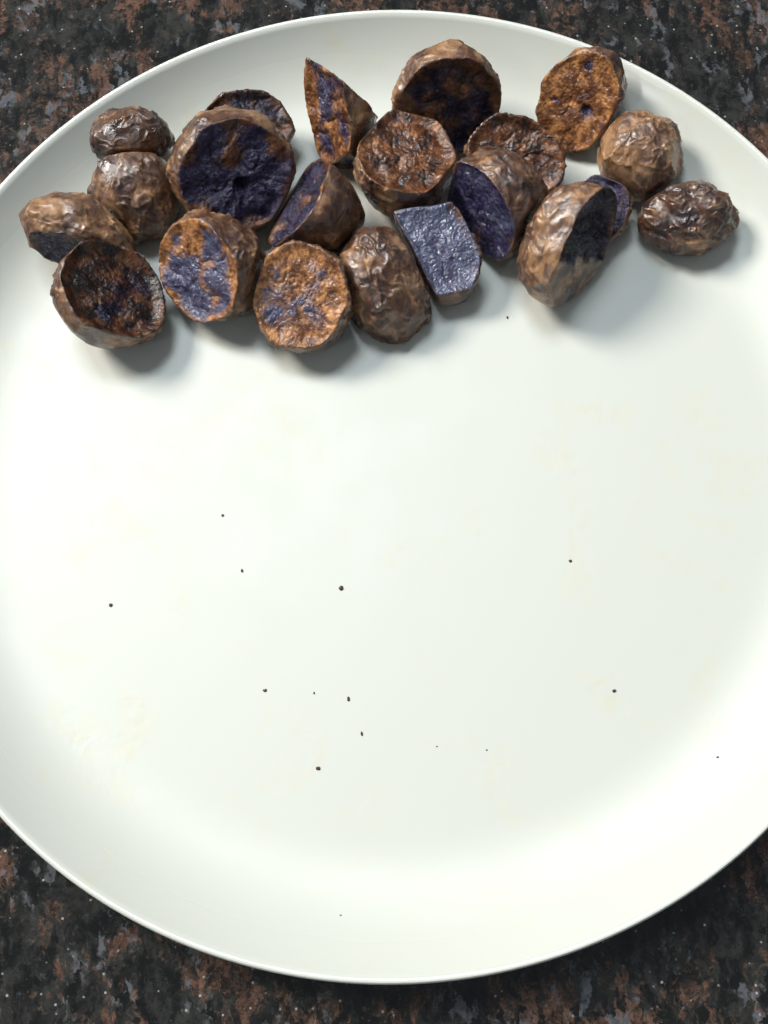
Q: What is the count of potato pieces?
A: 21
